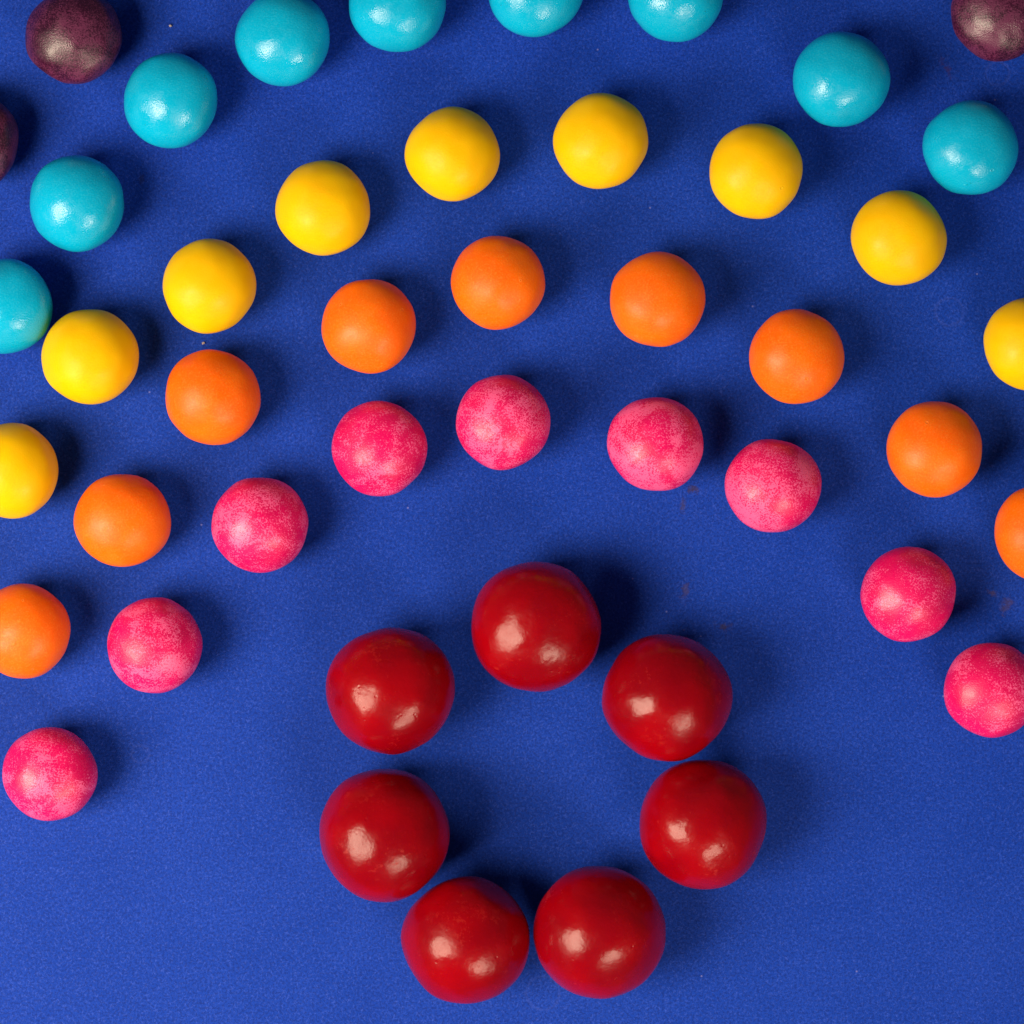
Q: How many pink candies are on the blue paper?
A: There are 9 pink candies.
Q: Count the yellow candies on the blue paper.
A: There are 9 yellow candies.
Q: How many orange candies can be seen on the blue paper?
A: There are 9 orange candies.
